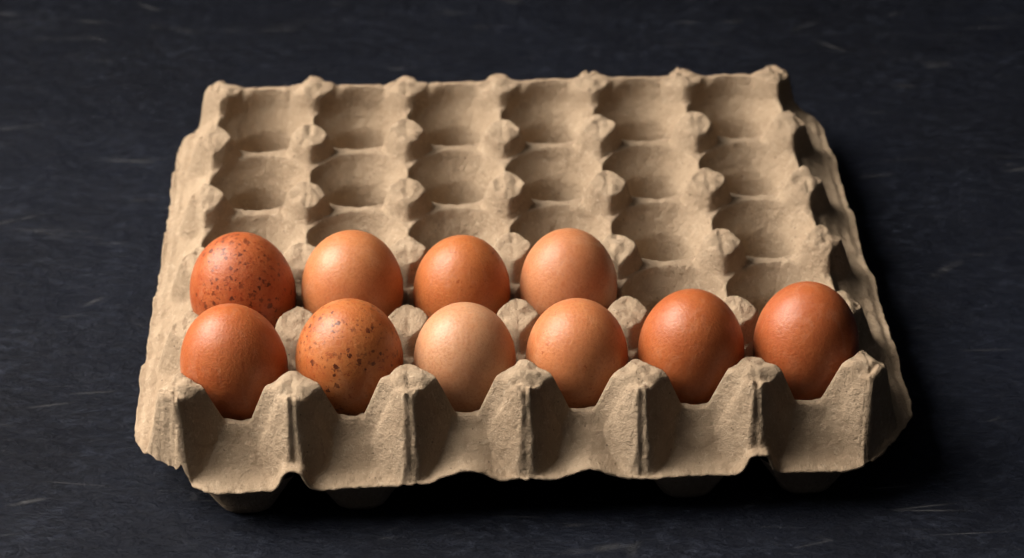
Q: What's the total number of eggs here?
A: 10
